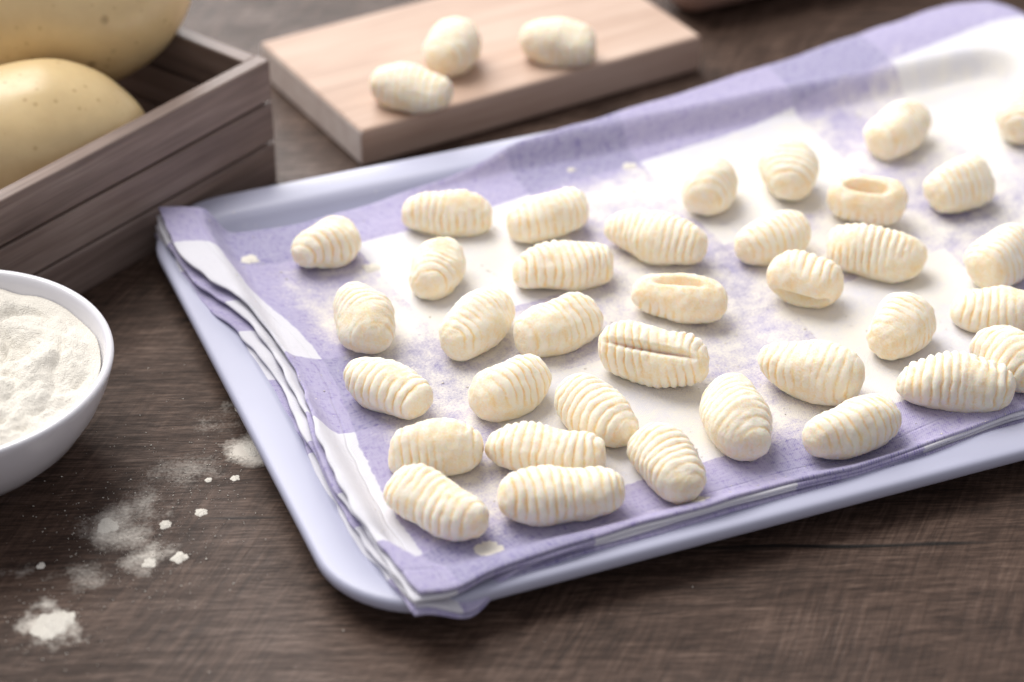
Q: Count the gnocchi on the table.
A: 39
